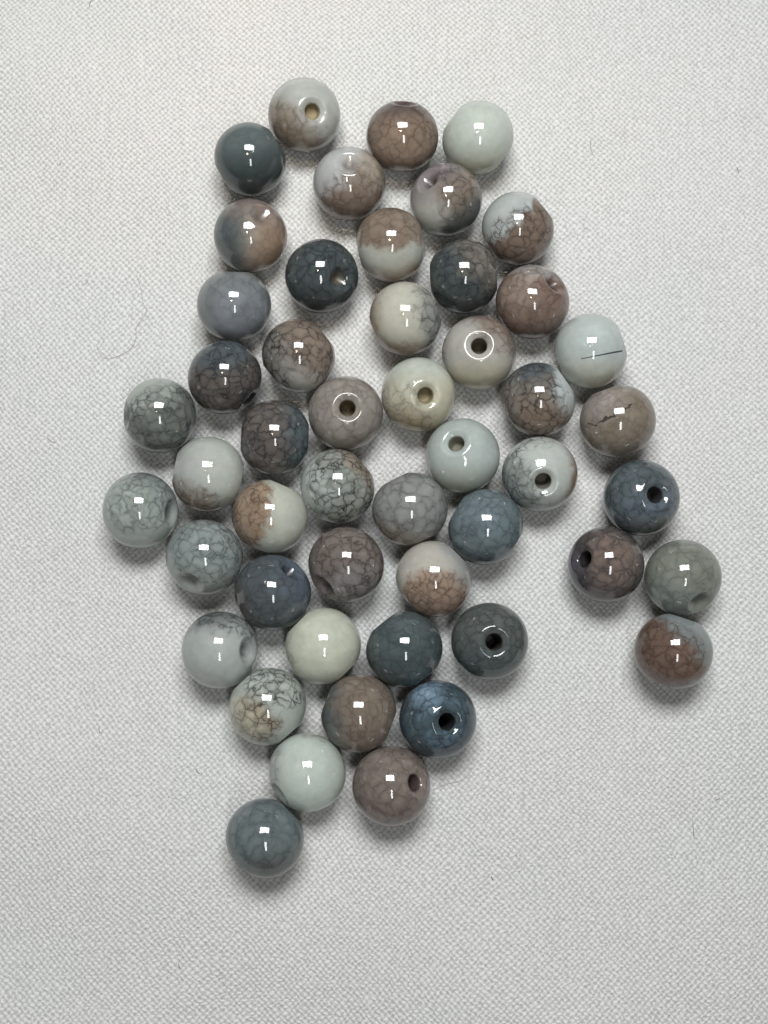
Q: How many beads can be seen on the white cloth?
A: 50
